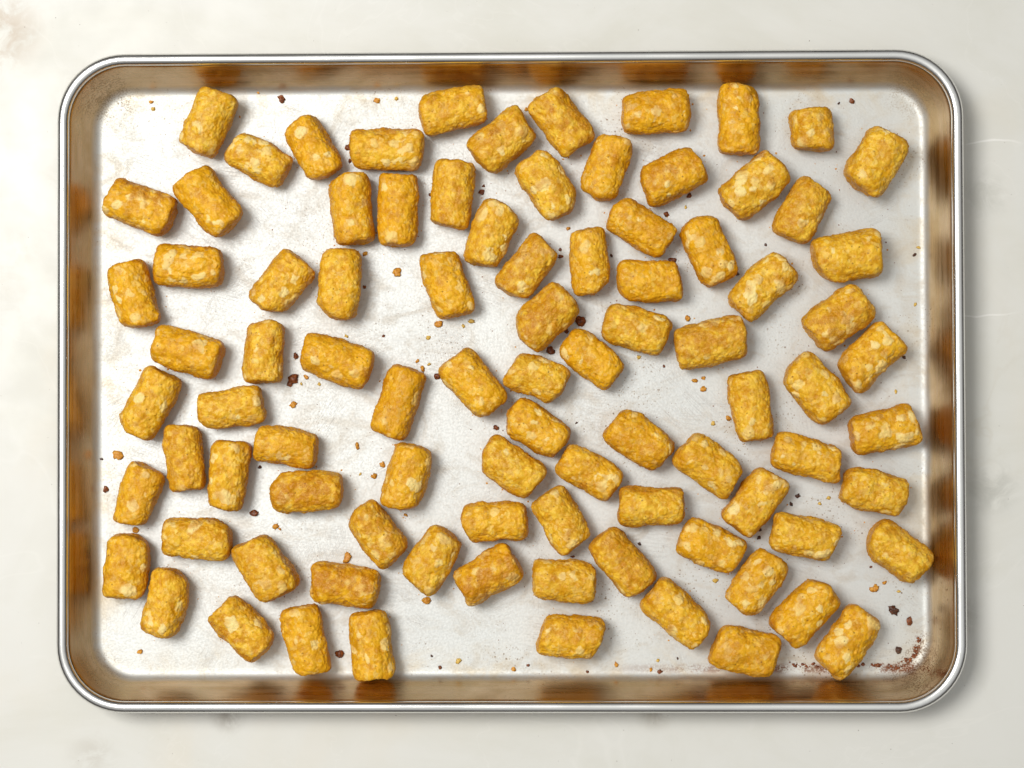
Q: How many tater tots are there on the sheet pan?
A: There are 90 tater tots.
